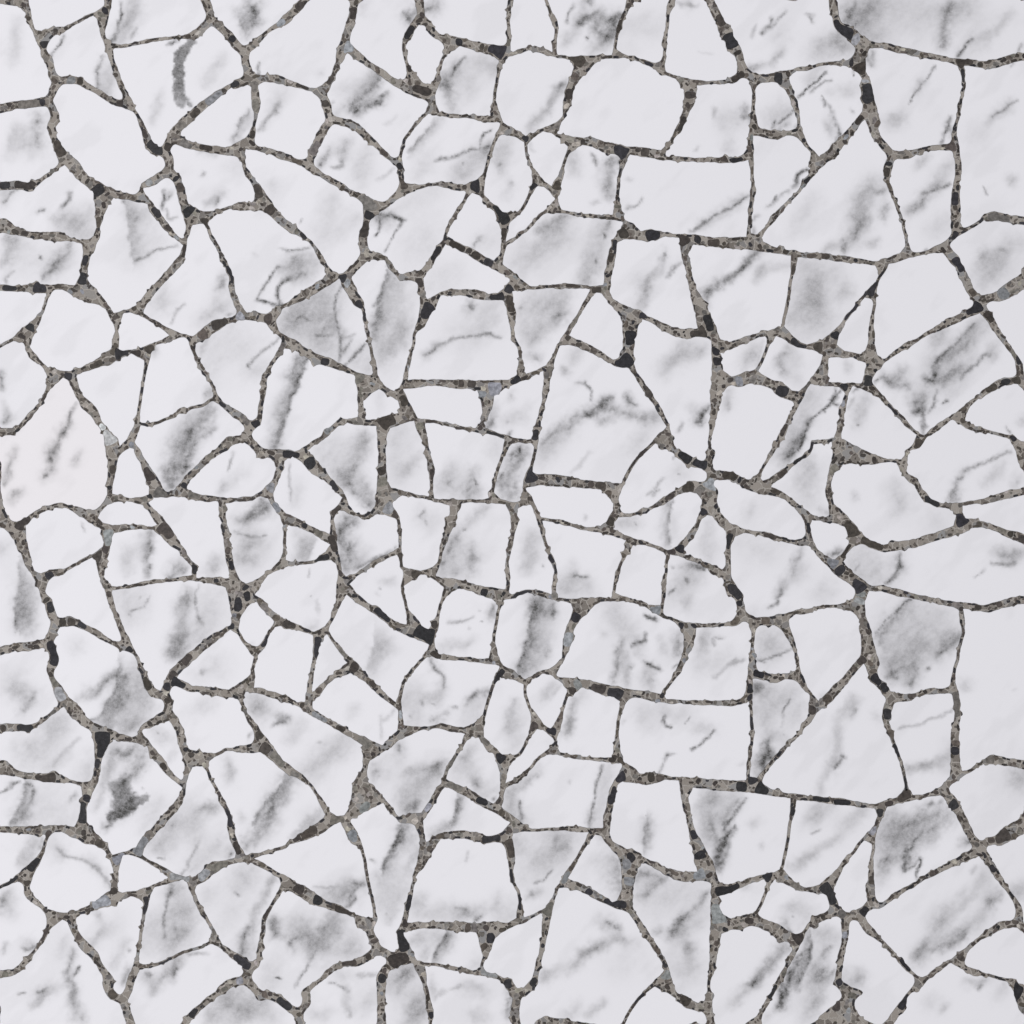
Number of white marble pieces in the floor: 200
